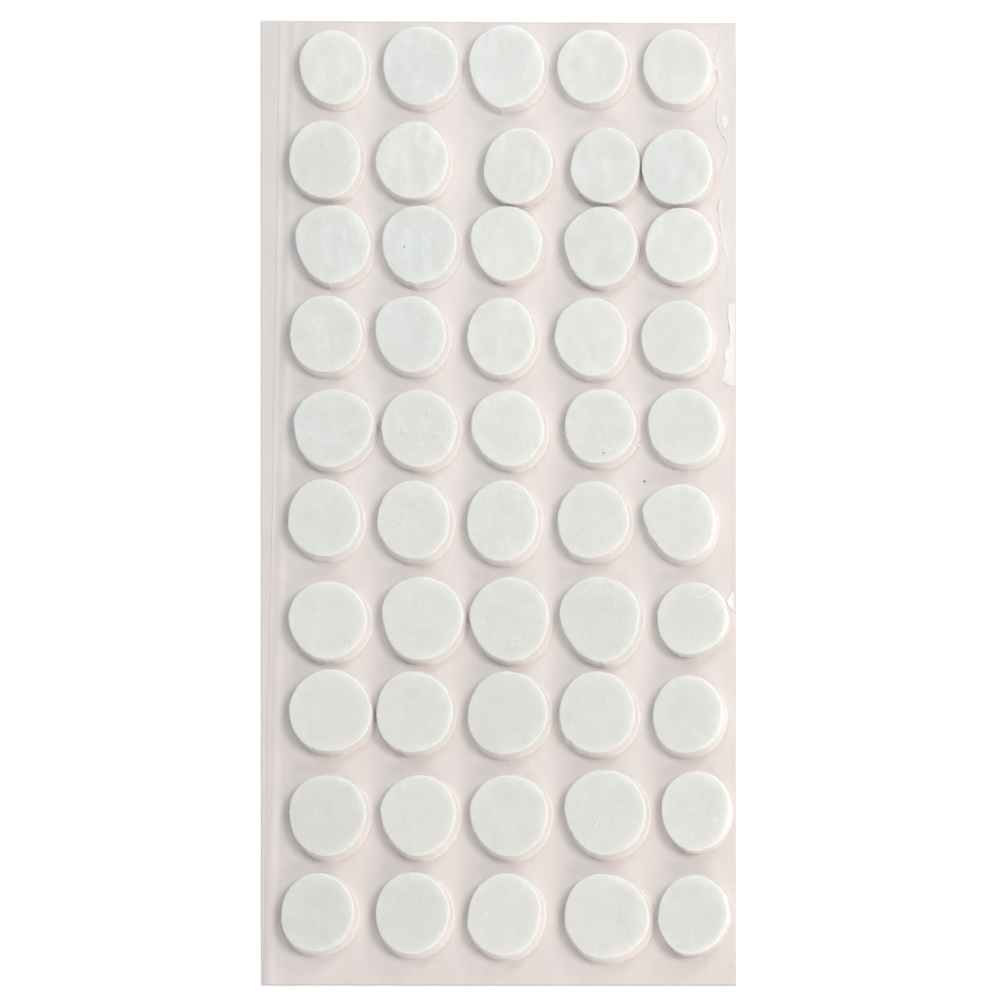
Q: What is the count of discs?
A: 50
